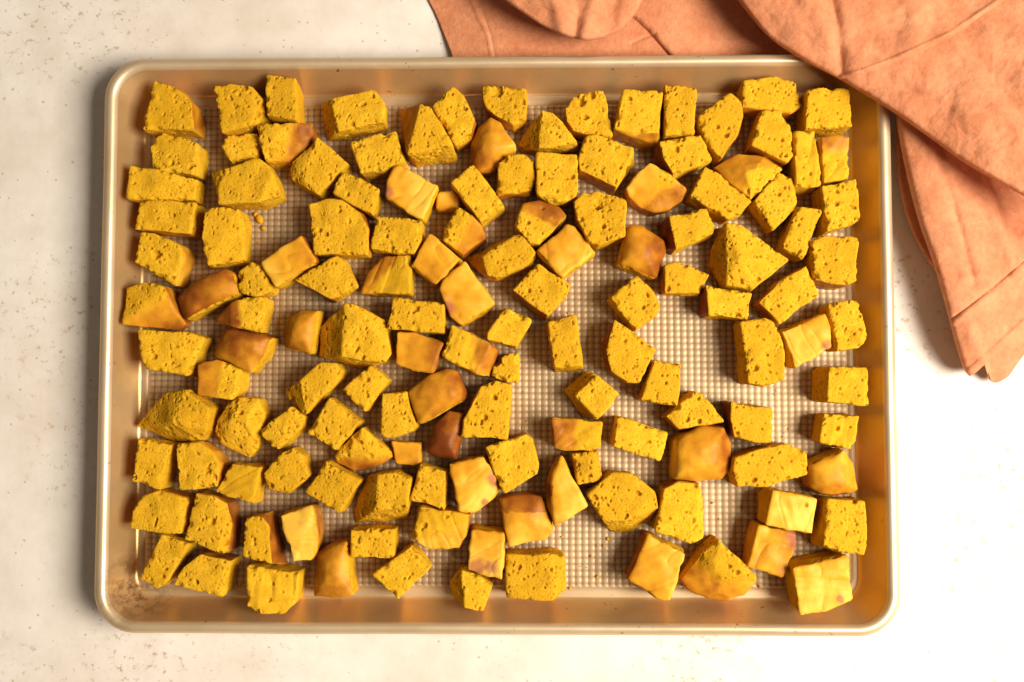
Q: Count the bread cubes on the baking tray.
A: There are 139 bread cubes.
